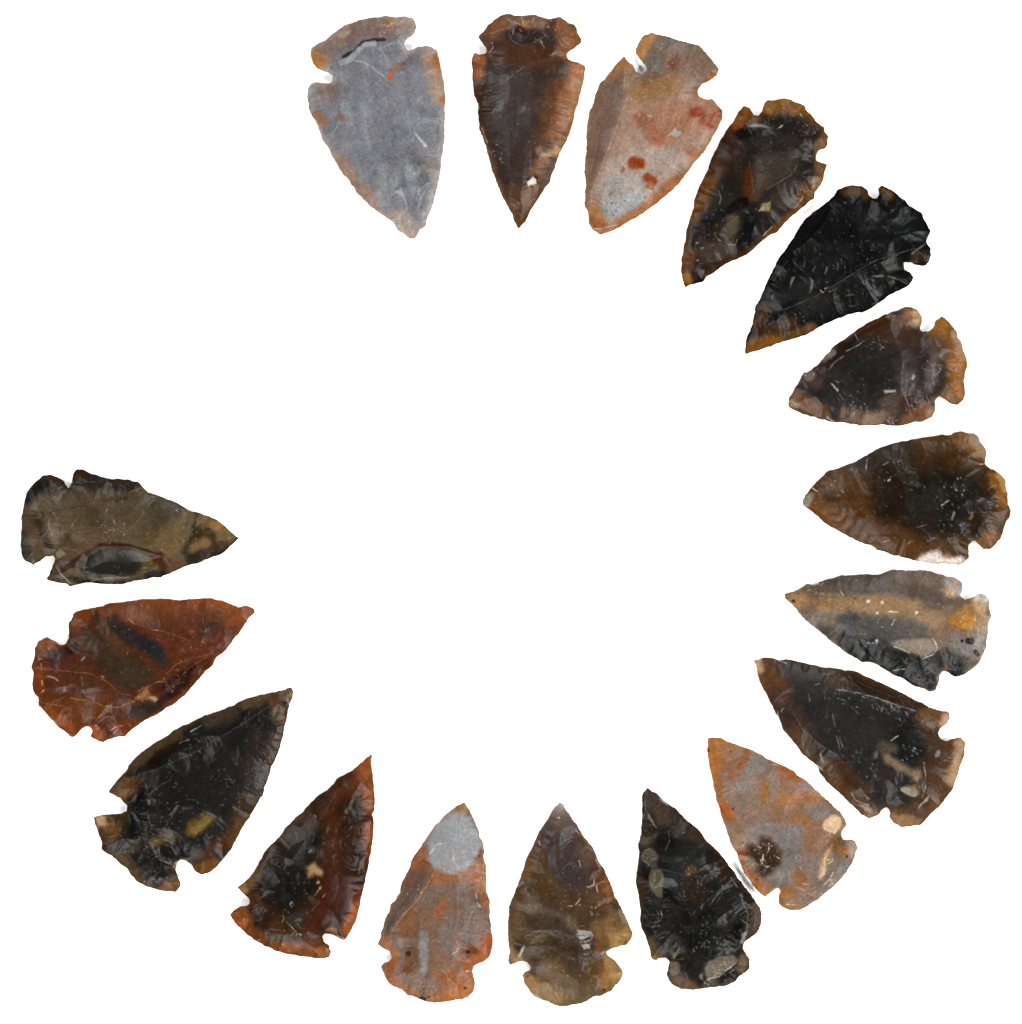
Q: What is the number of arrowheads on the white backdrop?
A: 17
